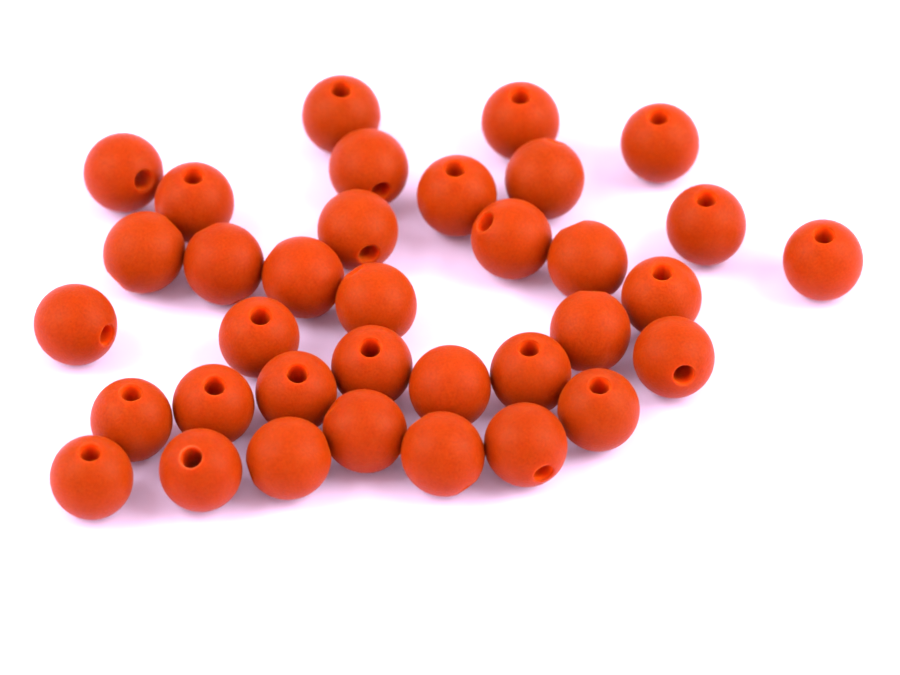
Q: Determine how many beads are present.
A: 35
